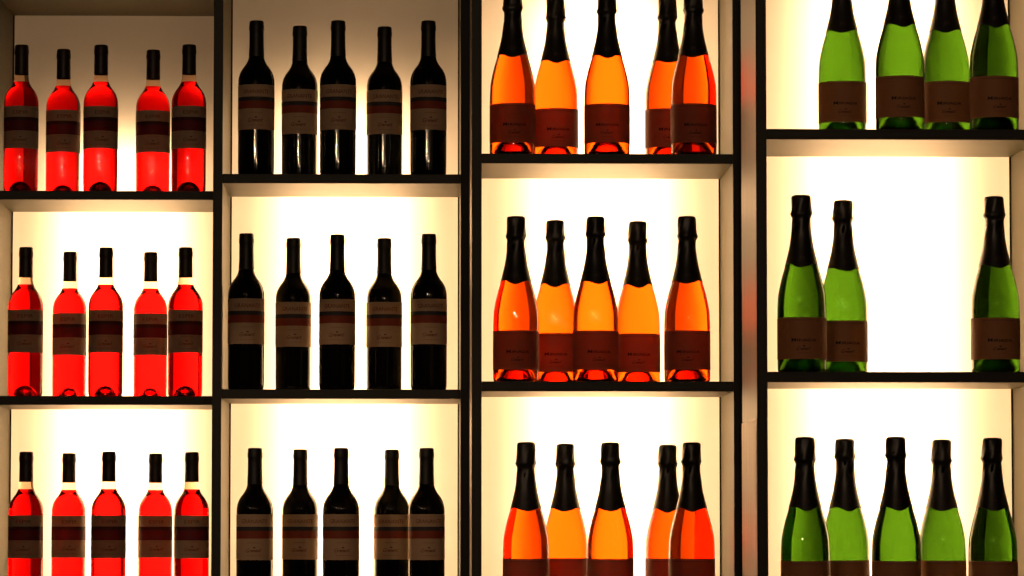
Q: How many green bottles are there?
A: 12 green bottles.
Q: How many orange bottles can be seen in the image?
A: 15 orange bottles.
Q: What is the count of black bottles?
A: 15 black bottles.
